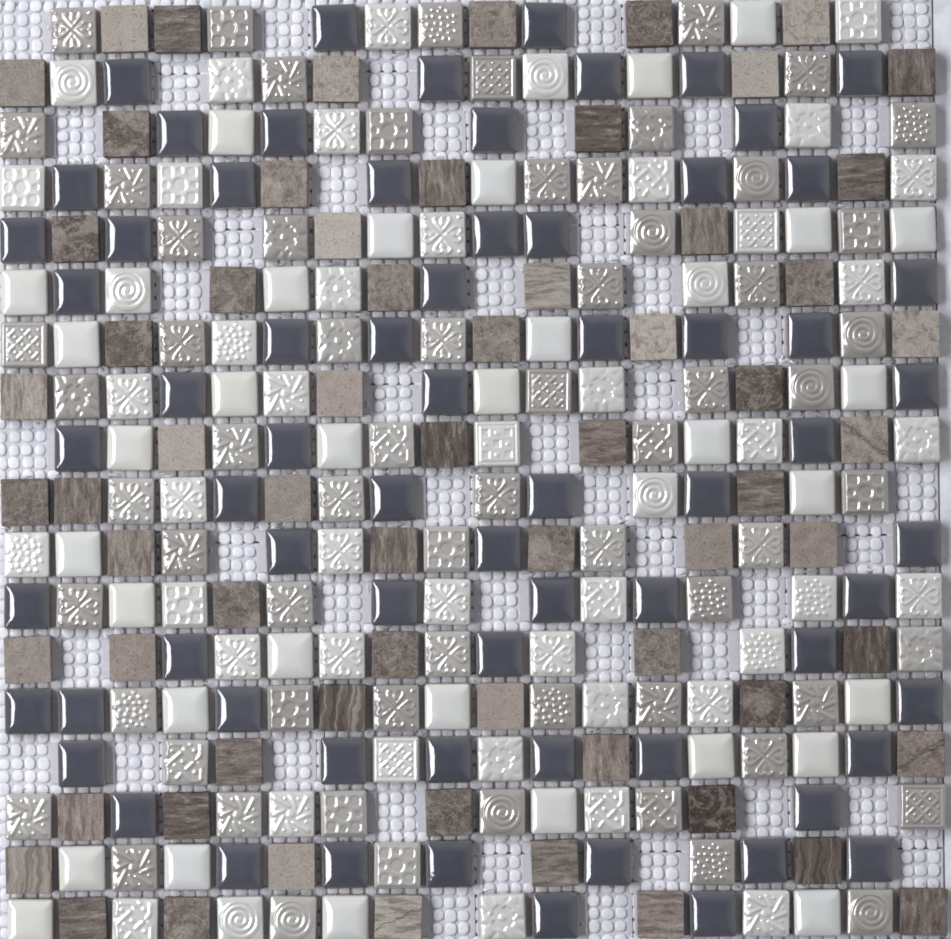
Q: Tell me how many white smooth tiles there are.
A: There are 32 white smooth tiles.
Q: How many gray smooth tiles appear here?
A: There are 69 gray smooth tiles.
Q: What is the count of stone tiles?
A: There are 66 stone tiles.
